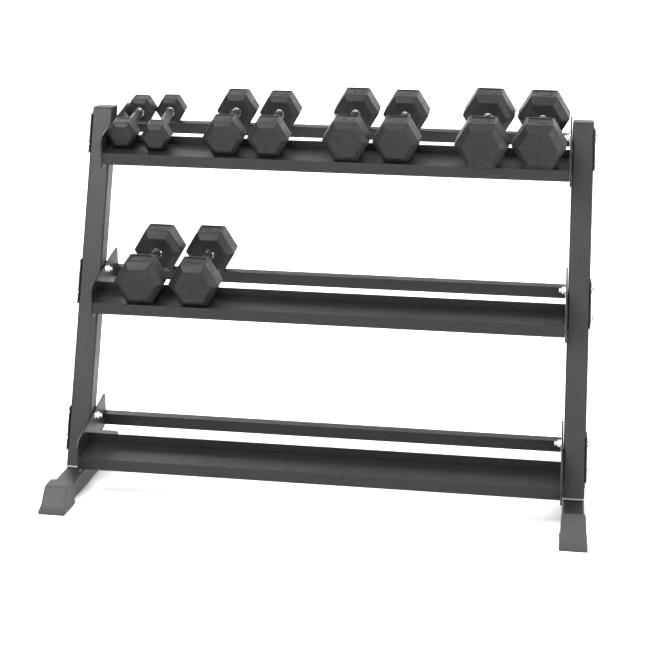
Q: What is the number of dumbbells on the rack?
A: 10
